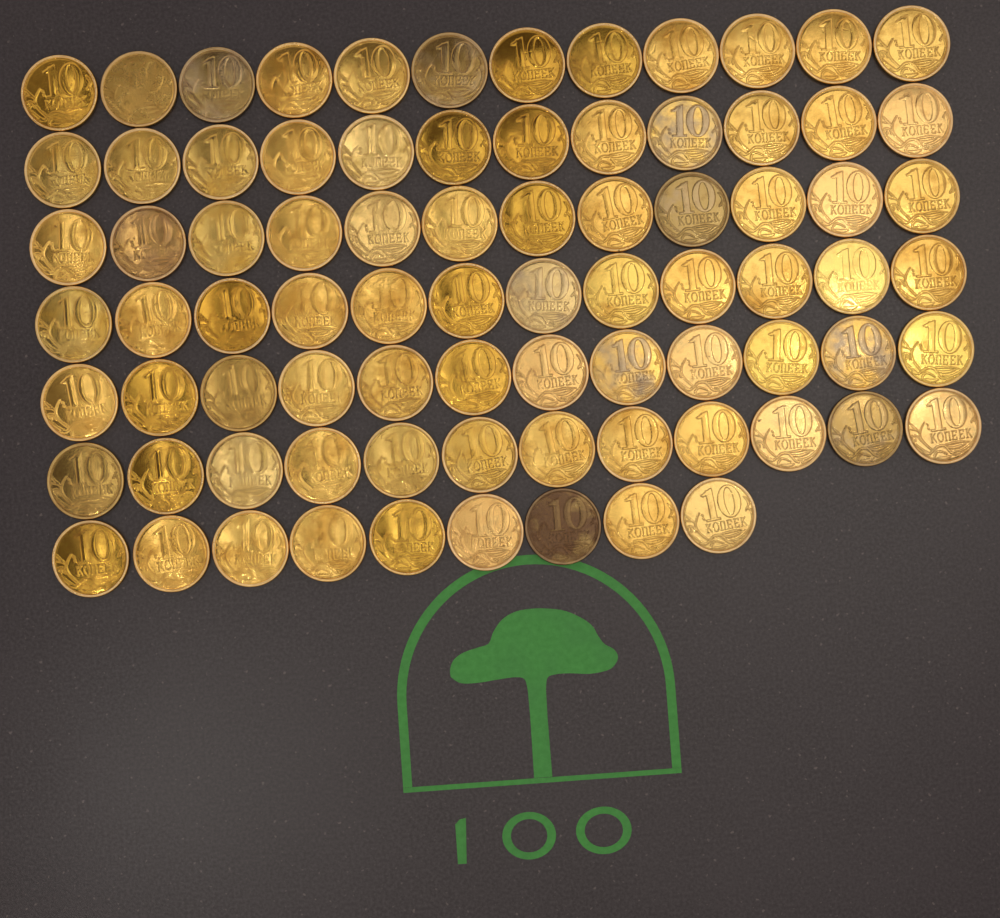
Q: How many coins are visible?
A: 81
